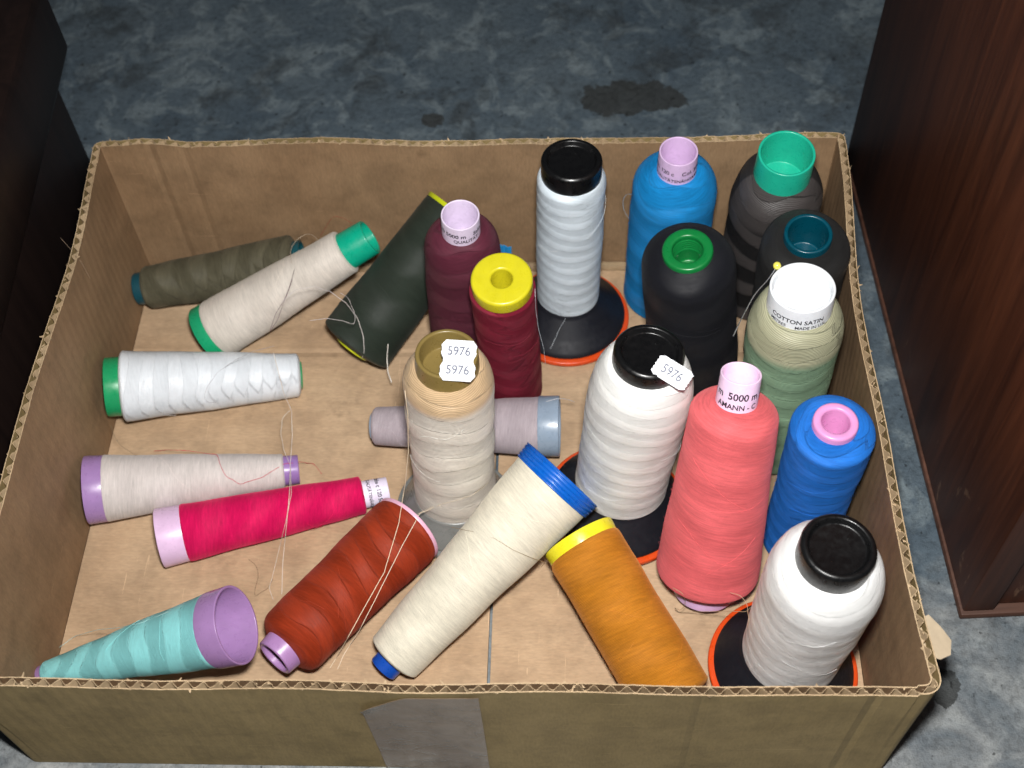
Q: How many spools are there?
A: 24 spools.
